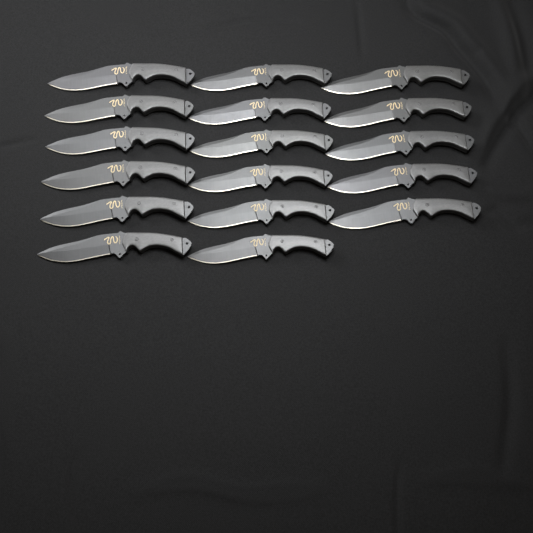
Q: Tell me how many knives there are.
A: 17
